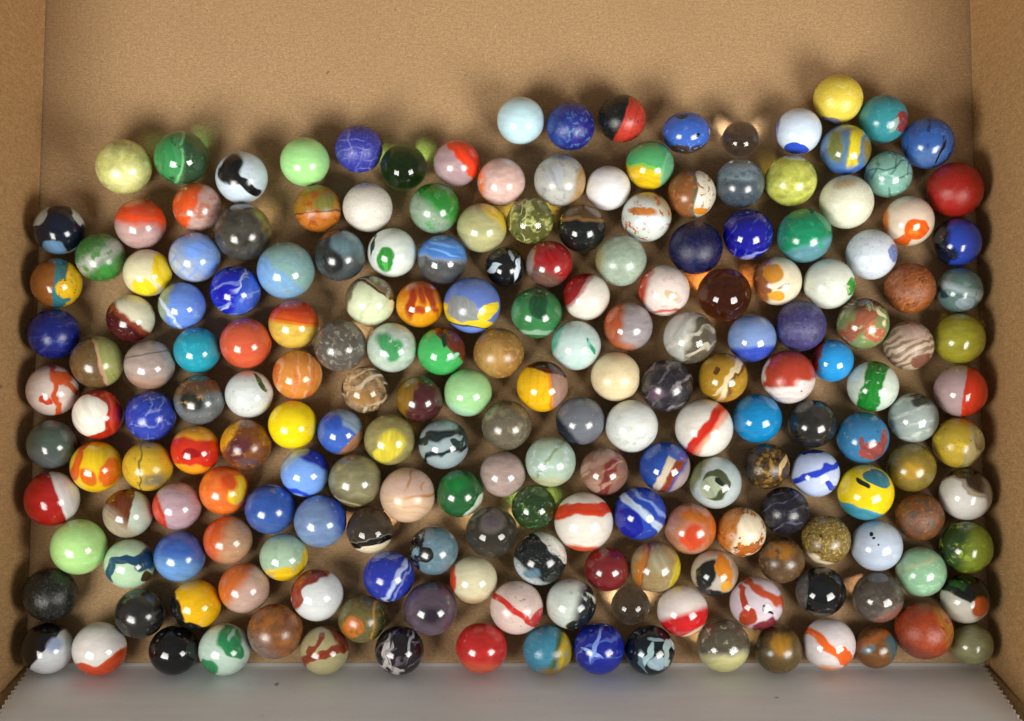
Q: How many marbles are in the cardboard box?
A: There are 200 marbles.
